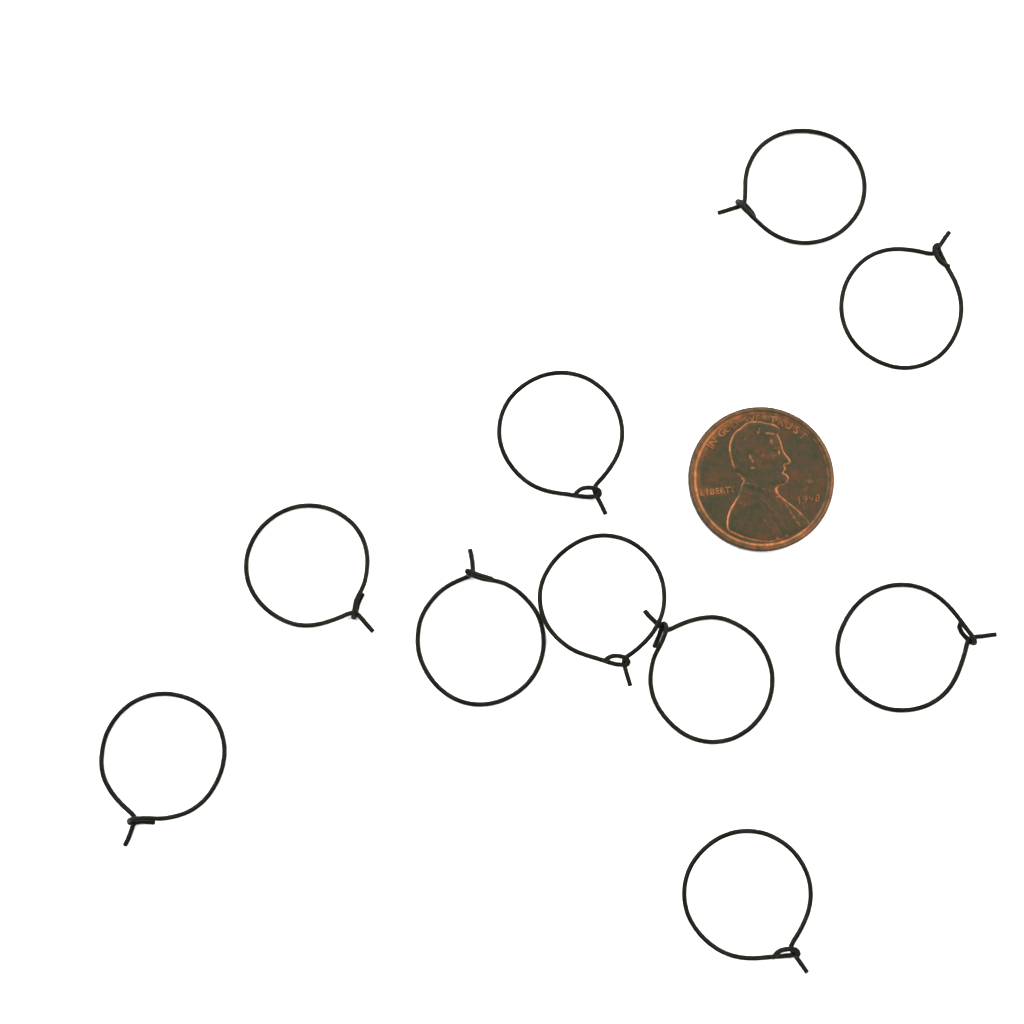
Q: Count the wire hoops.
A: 10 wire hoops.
